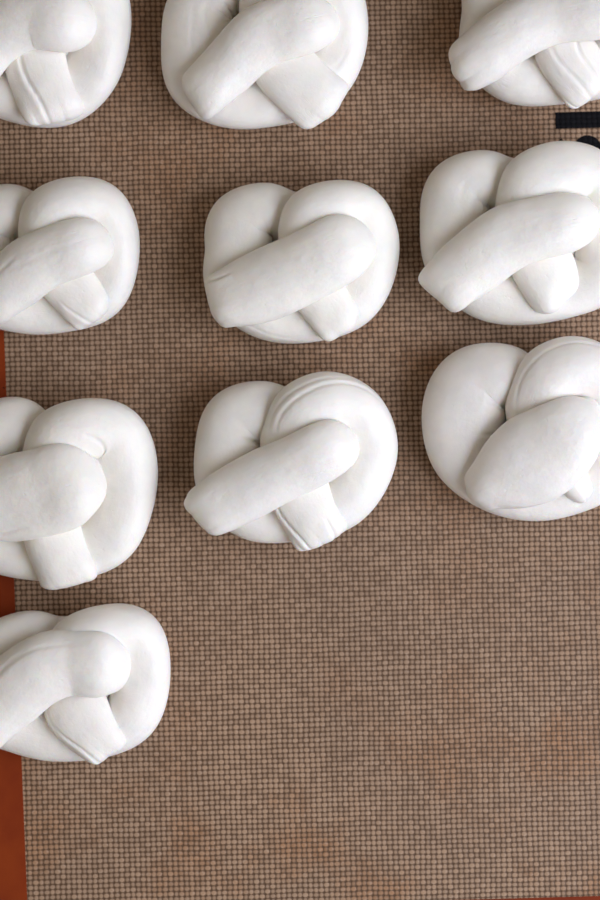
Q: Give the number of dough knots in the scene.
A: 10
